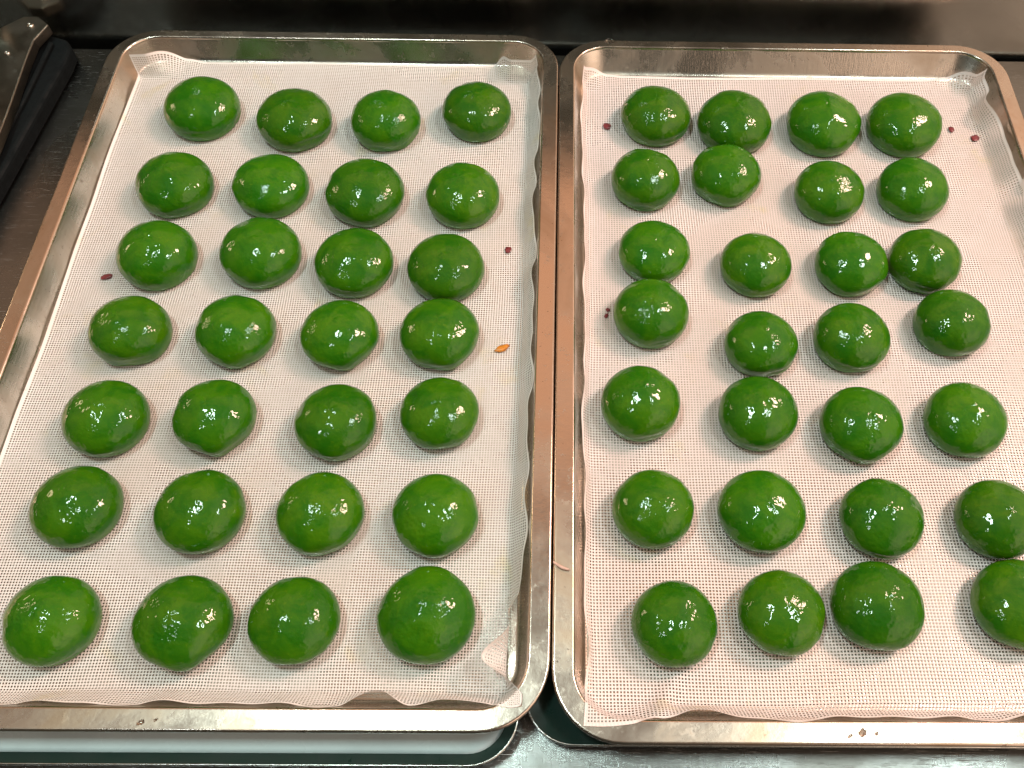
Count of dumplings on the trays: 56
